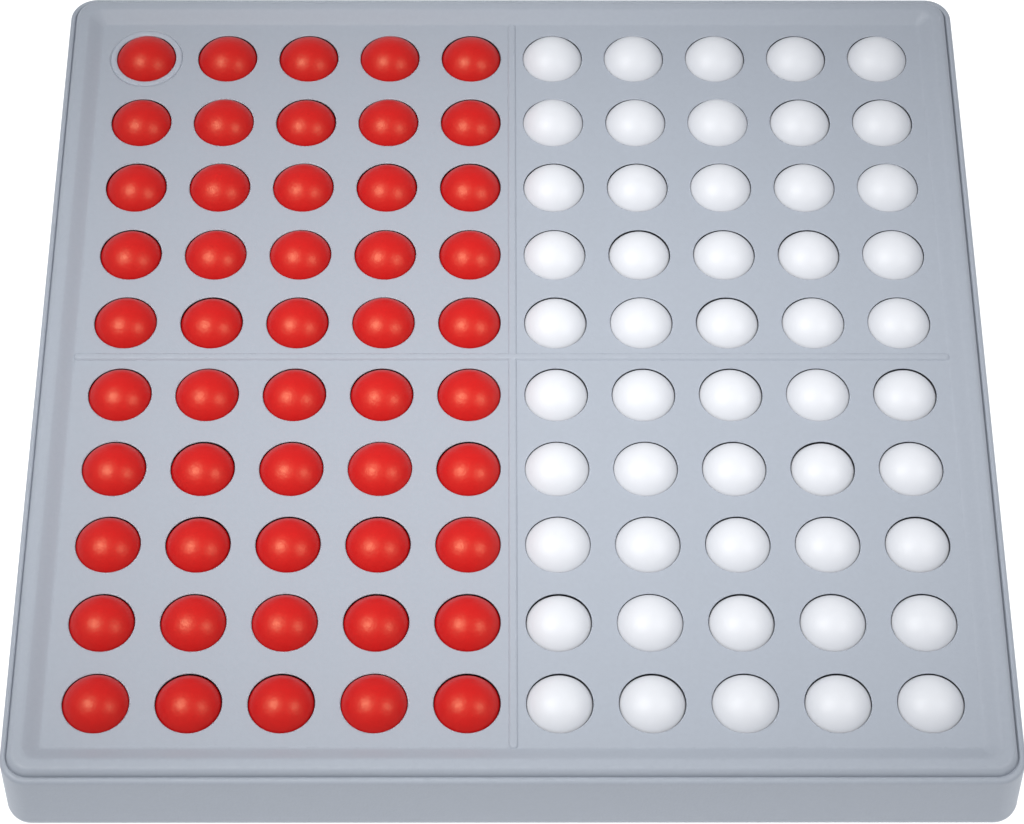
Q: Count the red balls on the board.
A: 50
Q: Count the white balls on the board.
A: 50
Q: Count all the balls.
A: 100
